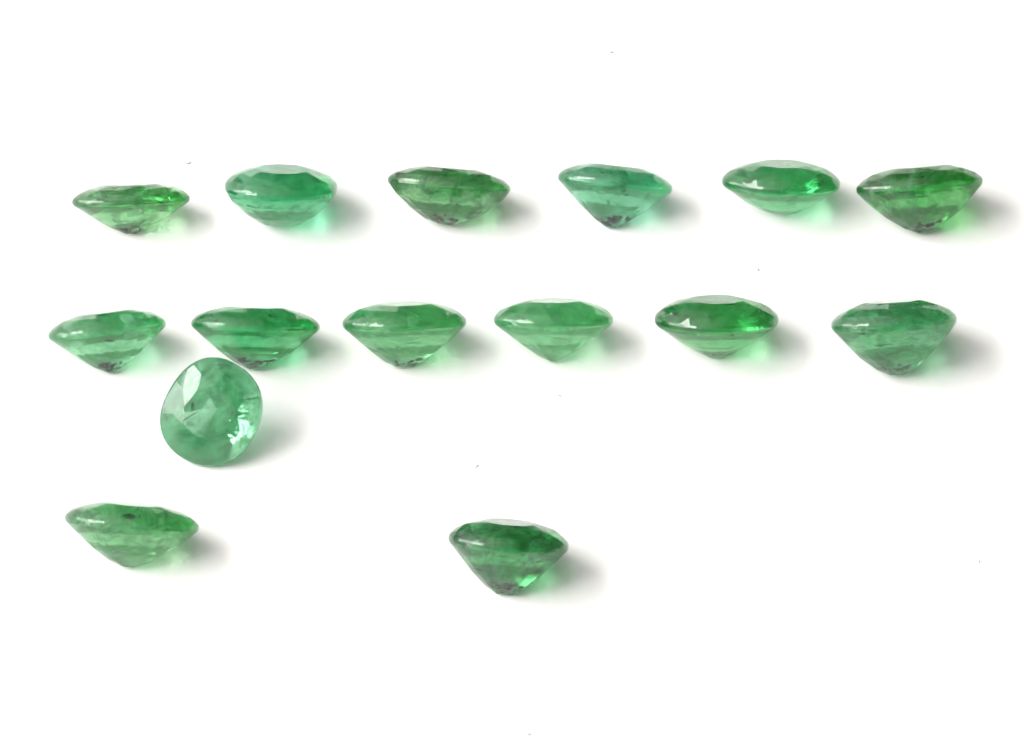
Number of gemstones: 15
